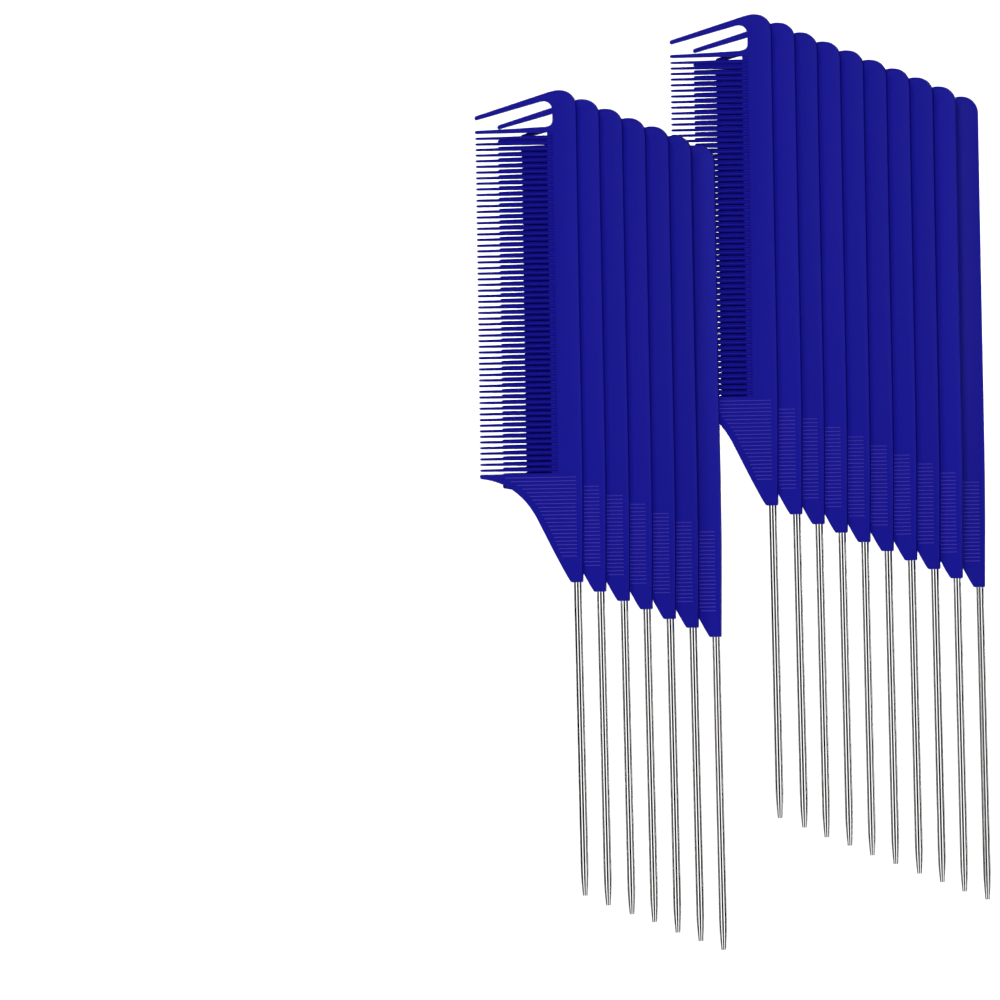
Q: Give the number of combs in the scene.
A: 17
